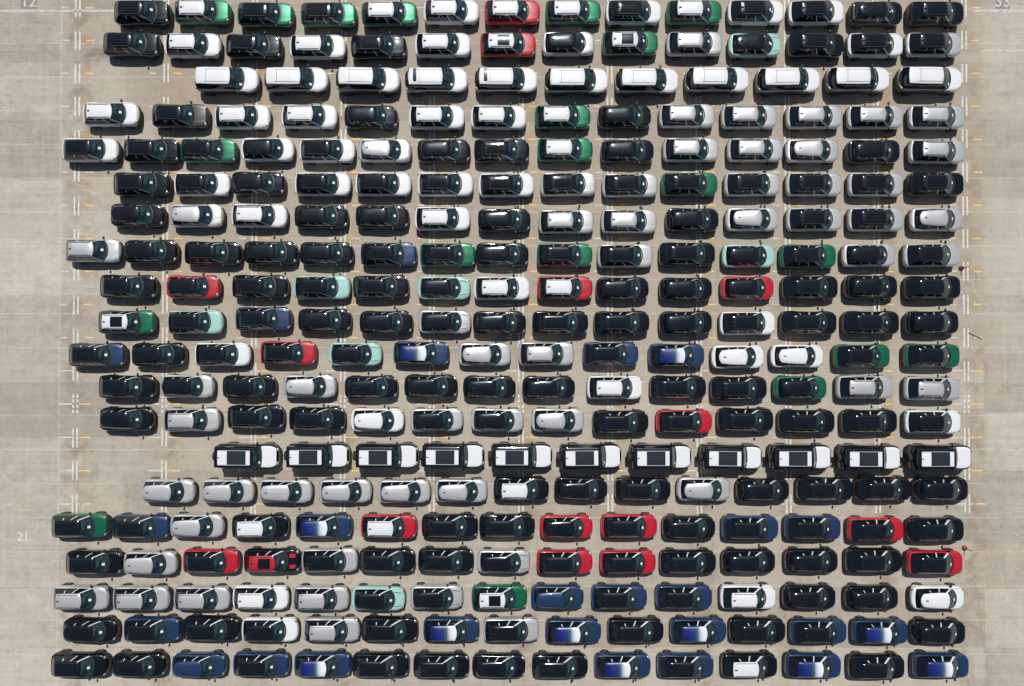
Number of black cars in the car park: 97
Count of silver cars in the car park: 58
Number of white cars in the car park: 57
